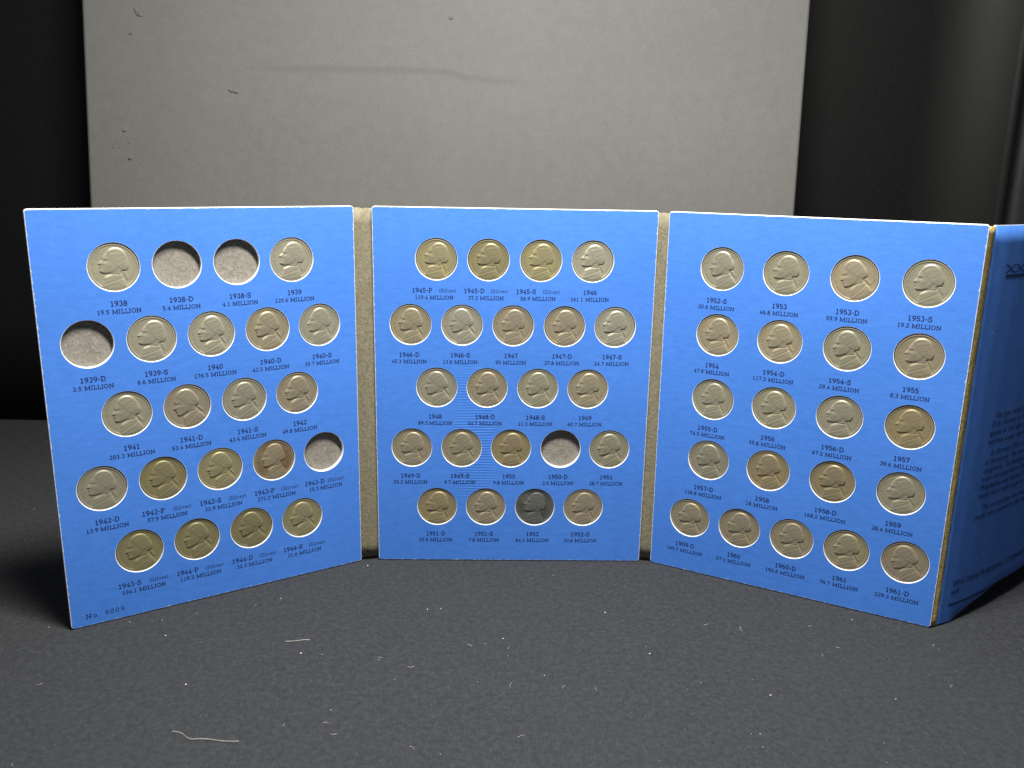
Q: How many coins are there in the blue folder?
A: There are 60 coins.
